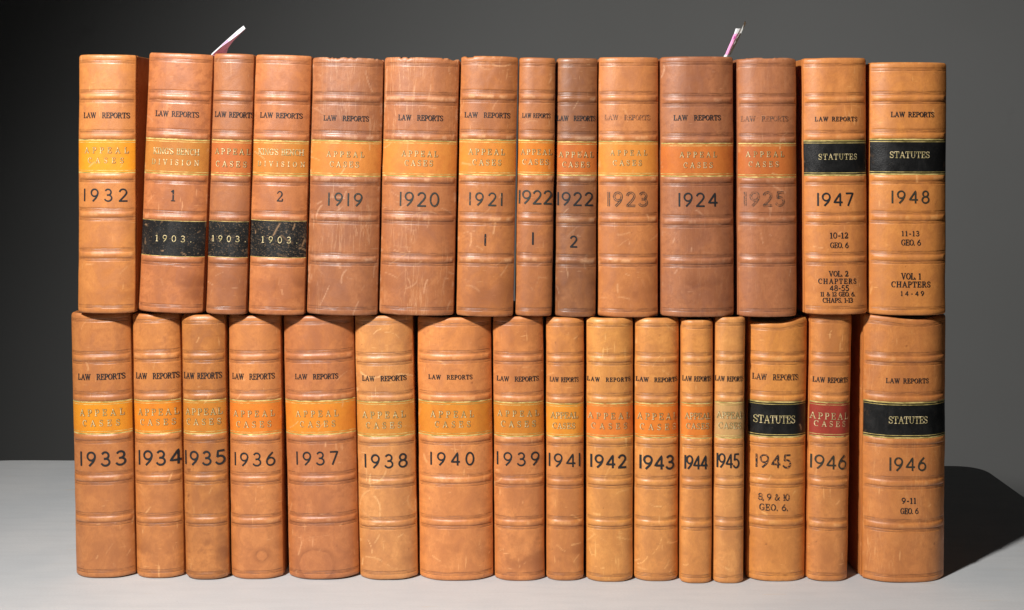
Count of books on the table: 30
